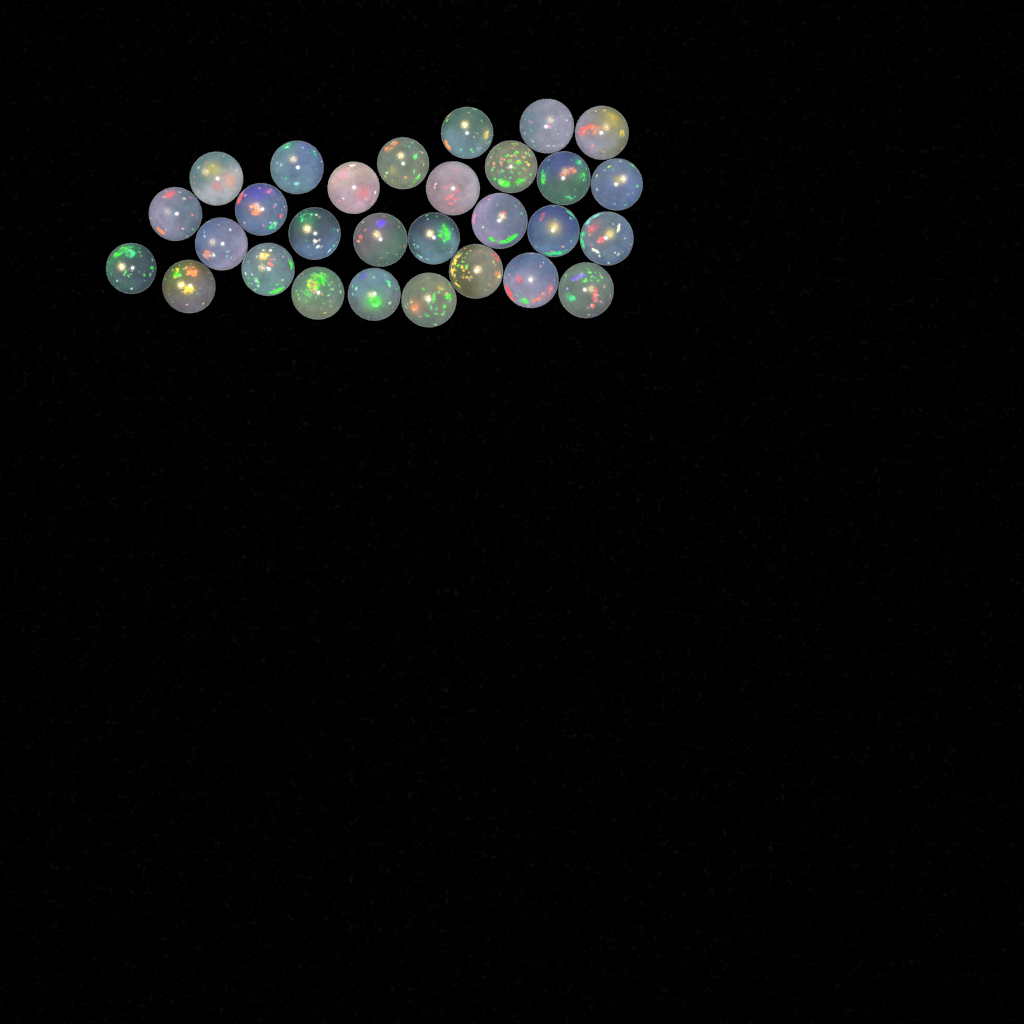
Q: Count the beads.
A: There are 29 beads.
